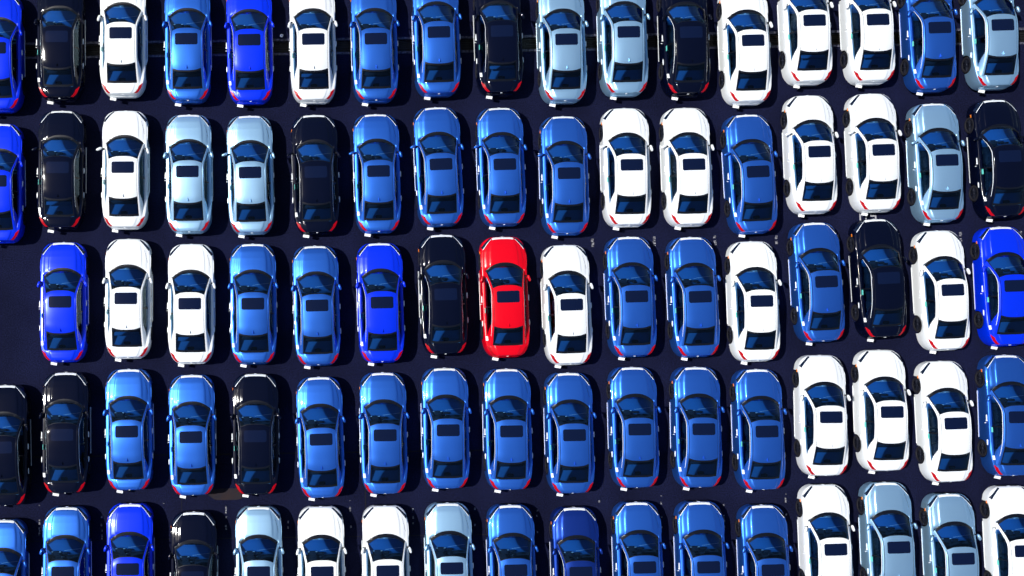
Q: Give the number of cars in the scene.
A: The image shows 84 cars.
